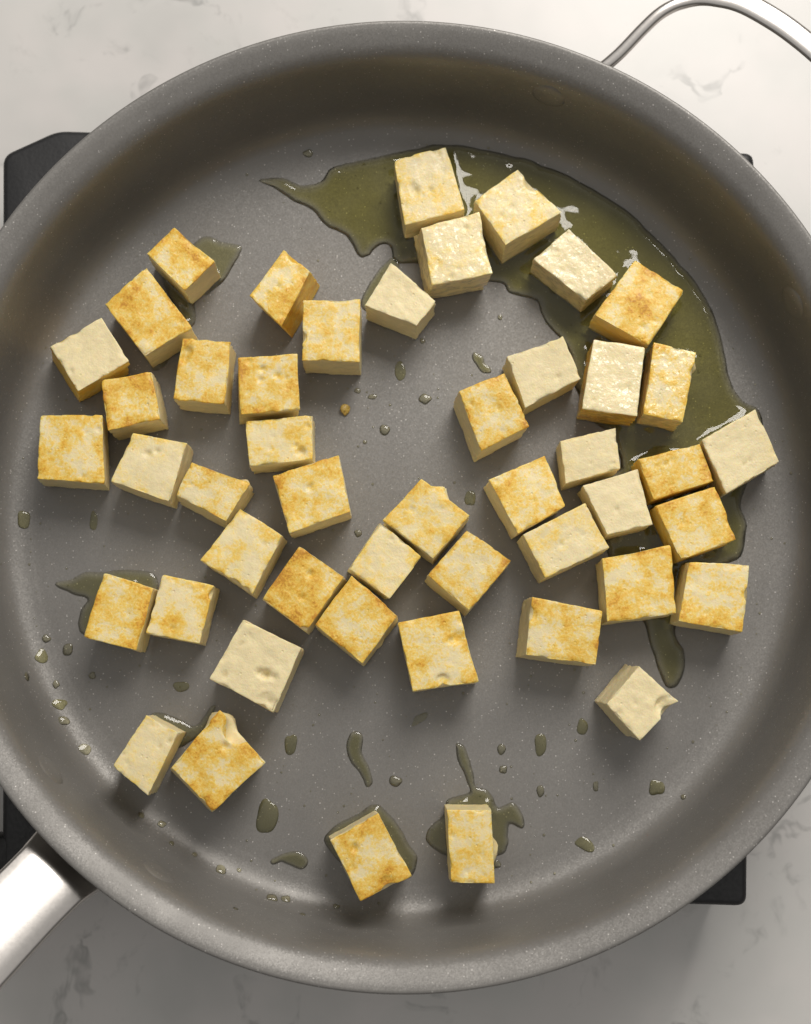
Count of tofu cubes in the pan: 48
